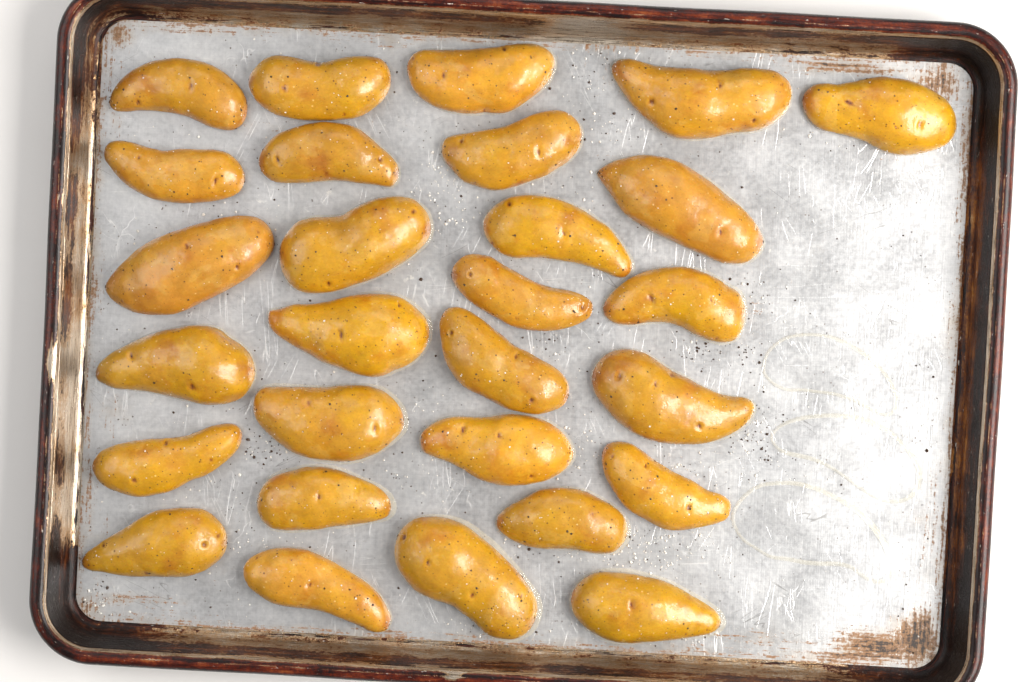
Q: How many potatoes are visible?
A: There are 28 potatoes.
